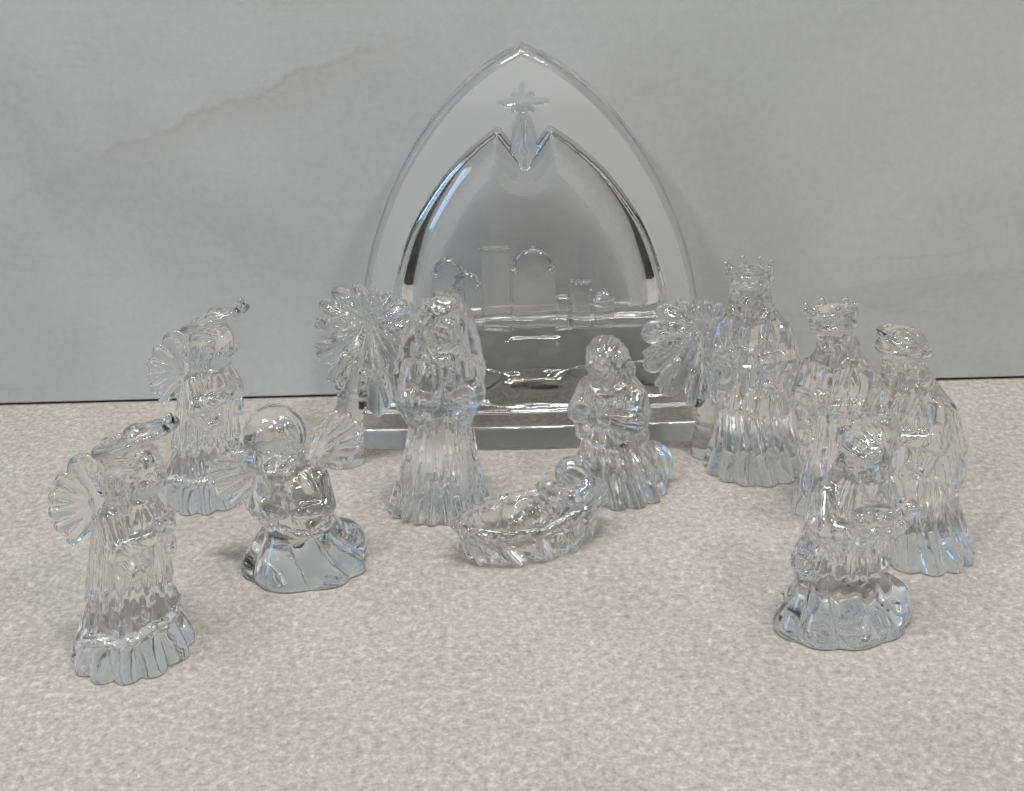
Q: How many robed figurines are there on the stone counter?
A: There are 9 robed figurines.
